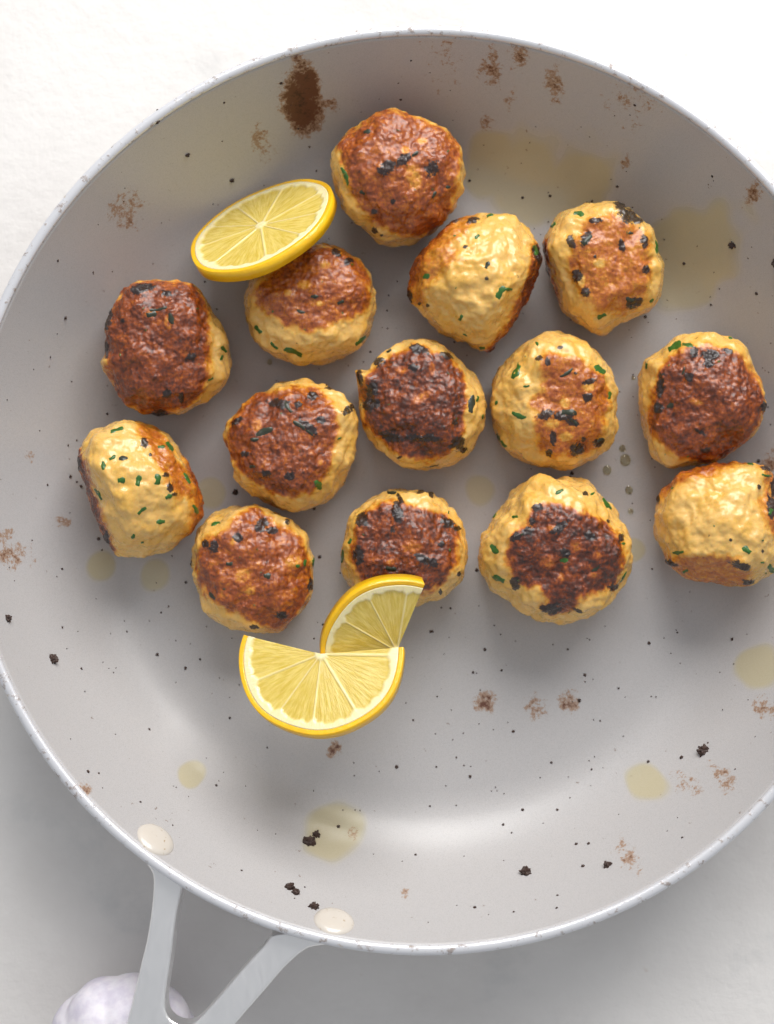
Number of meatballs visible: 14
